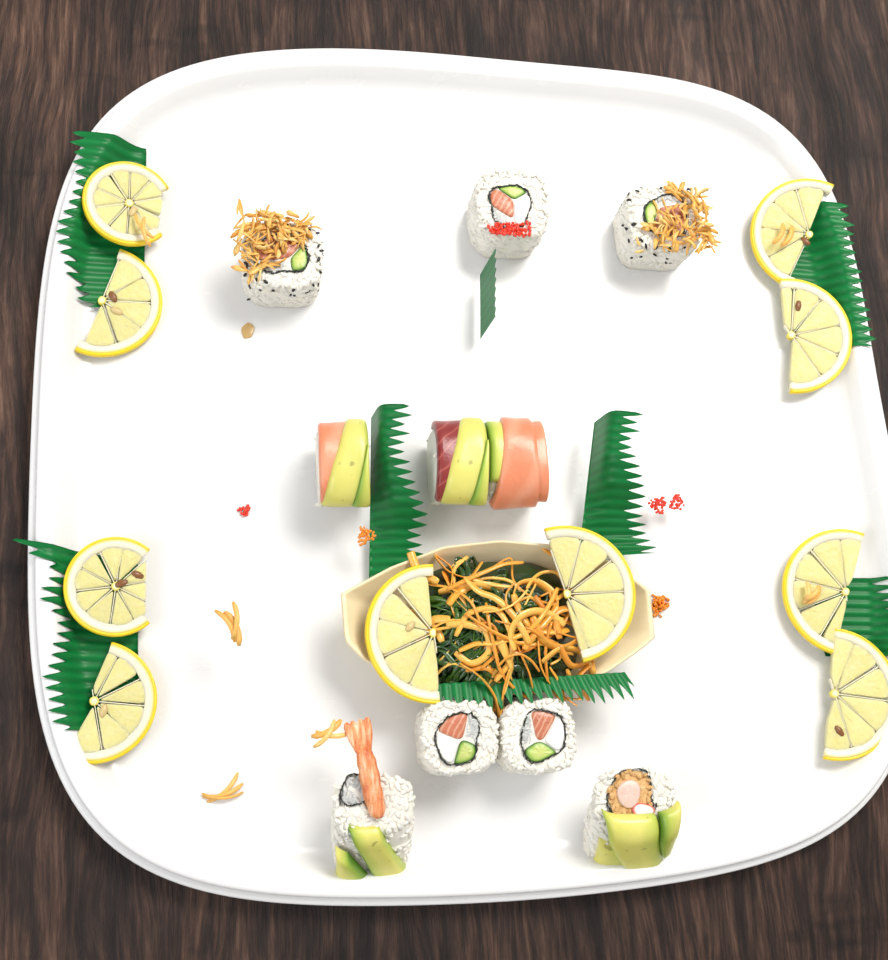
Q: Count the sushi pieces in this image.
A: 10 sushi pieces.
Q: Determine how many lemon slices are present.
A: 10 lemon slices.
